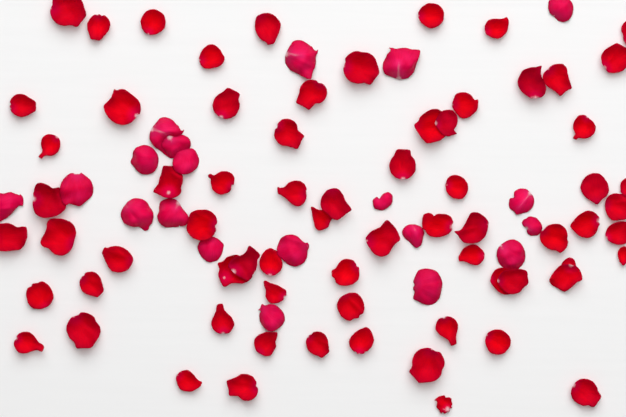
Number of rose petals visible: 90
